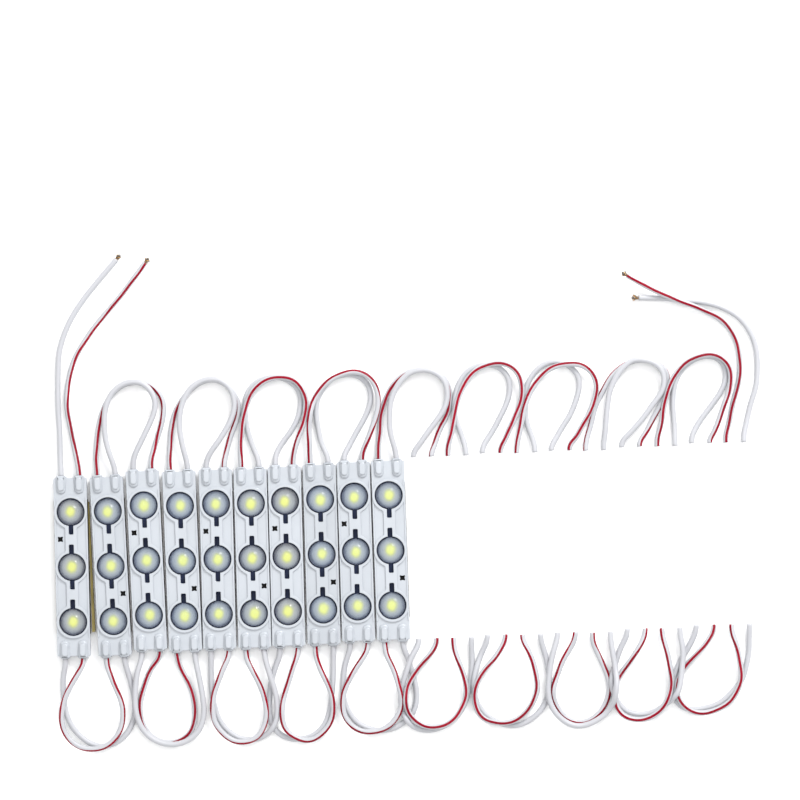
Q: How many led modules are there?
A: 10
